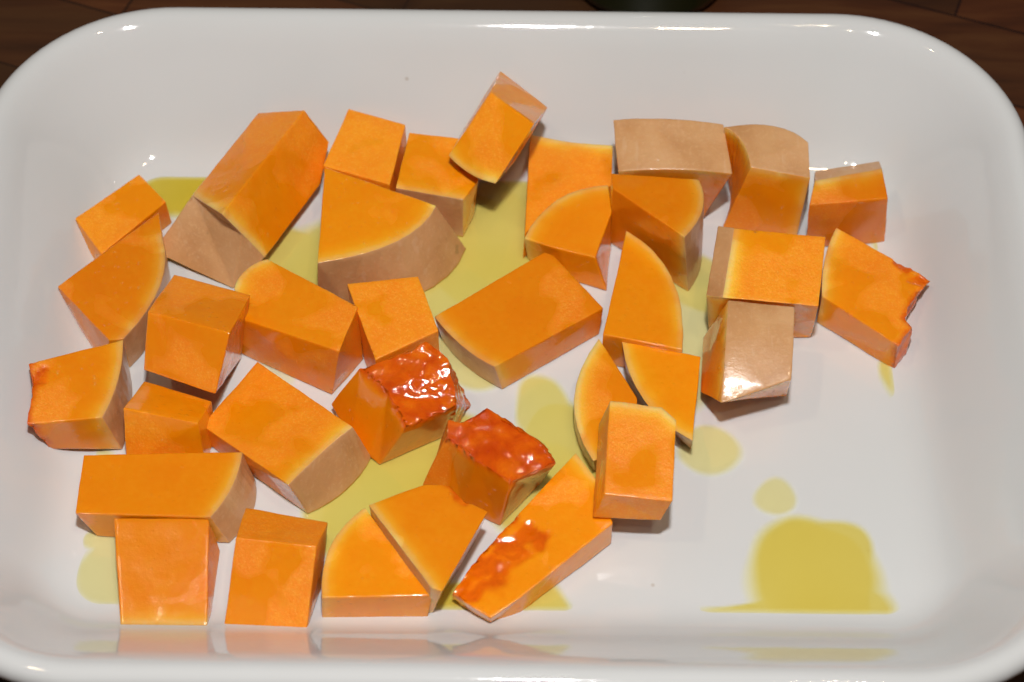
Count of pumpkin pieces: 35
